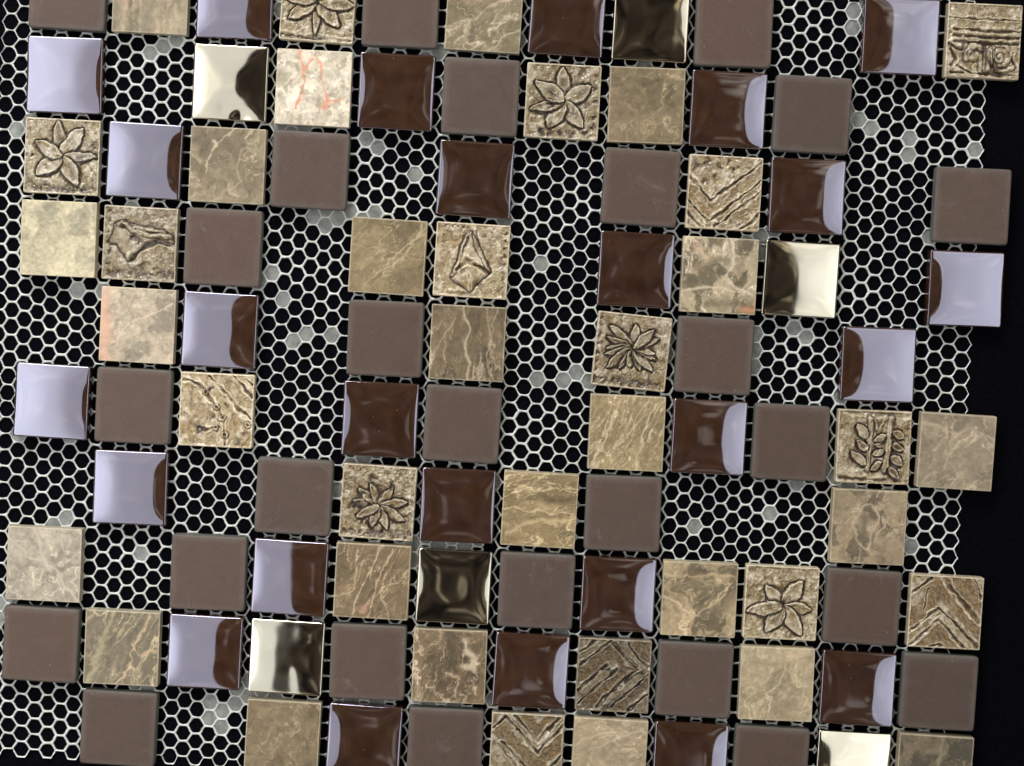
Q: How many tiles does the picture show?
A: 95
